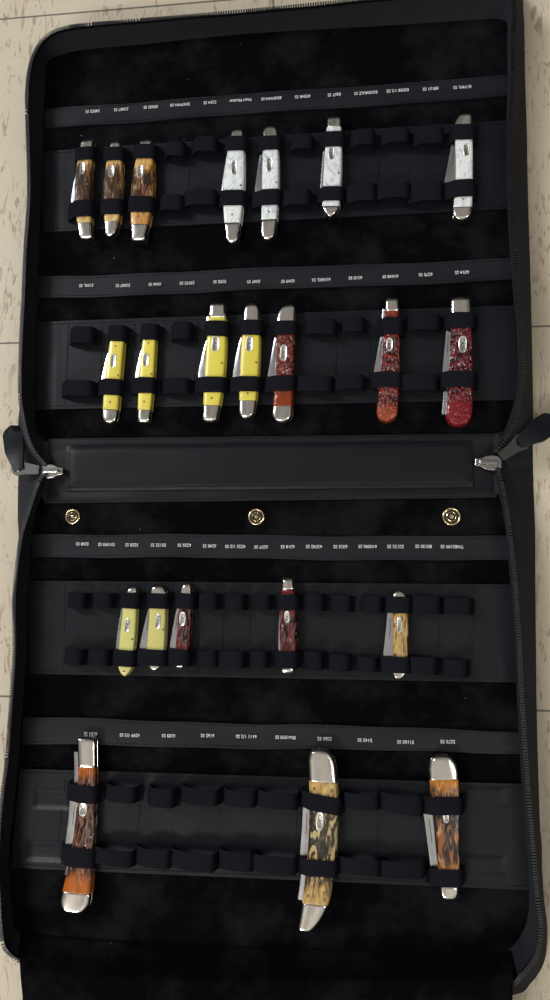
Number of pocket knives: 22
